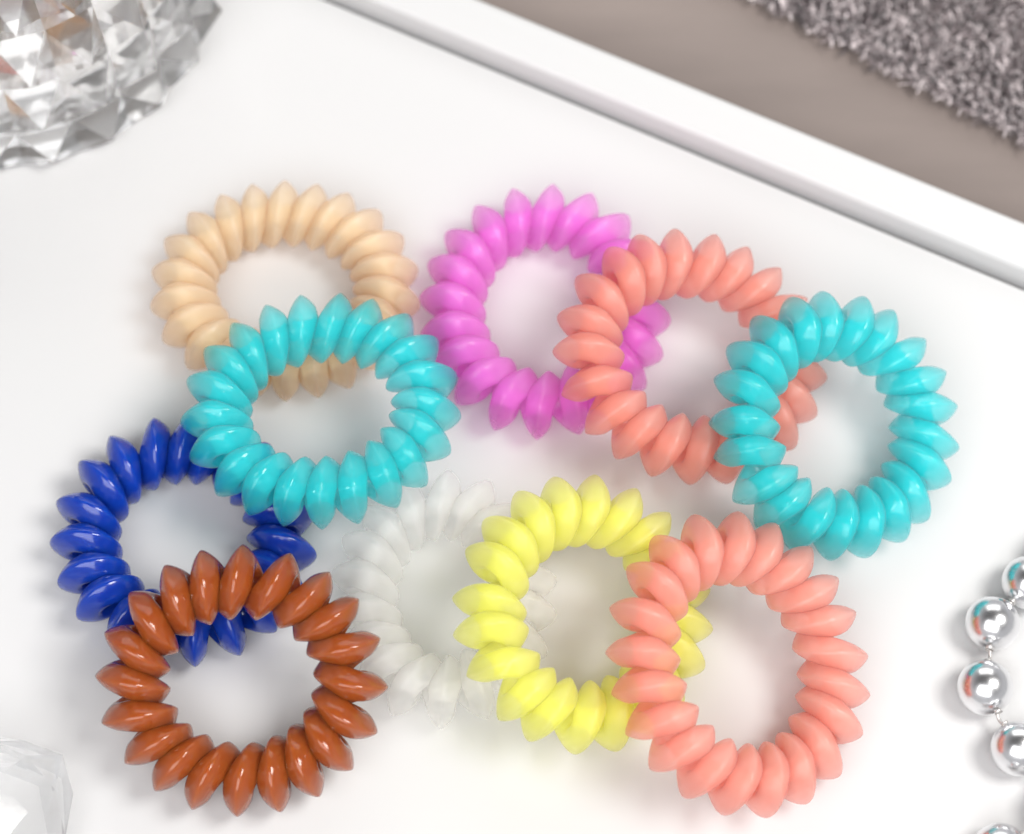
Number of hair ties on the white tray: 10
